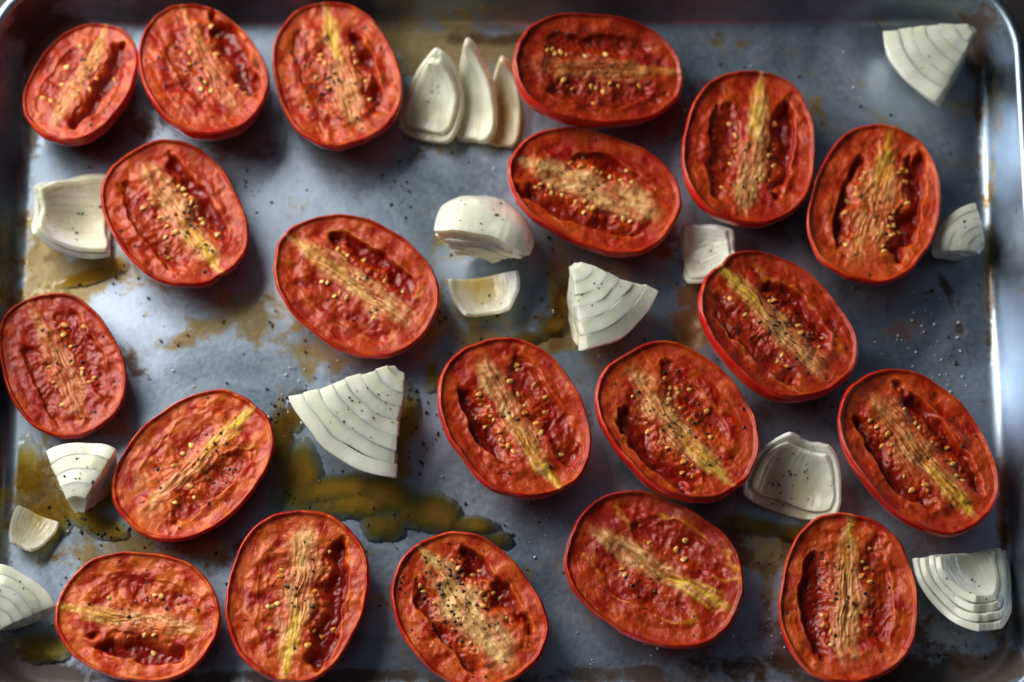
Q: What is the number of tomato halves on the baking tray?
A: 20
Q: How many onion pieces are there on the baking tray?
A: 16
